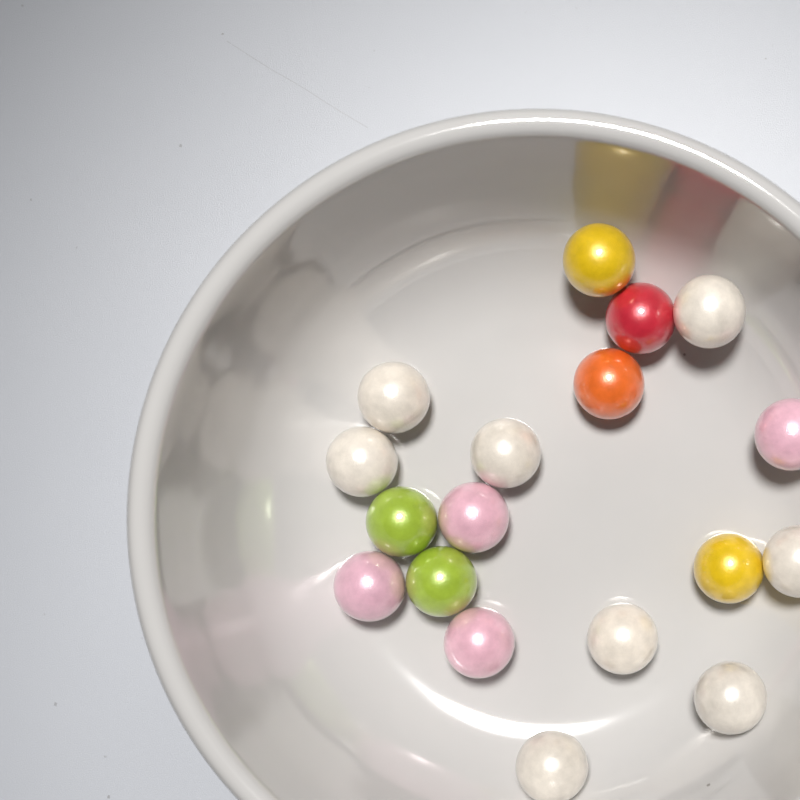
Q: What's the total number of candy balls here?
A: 18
